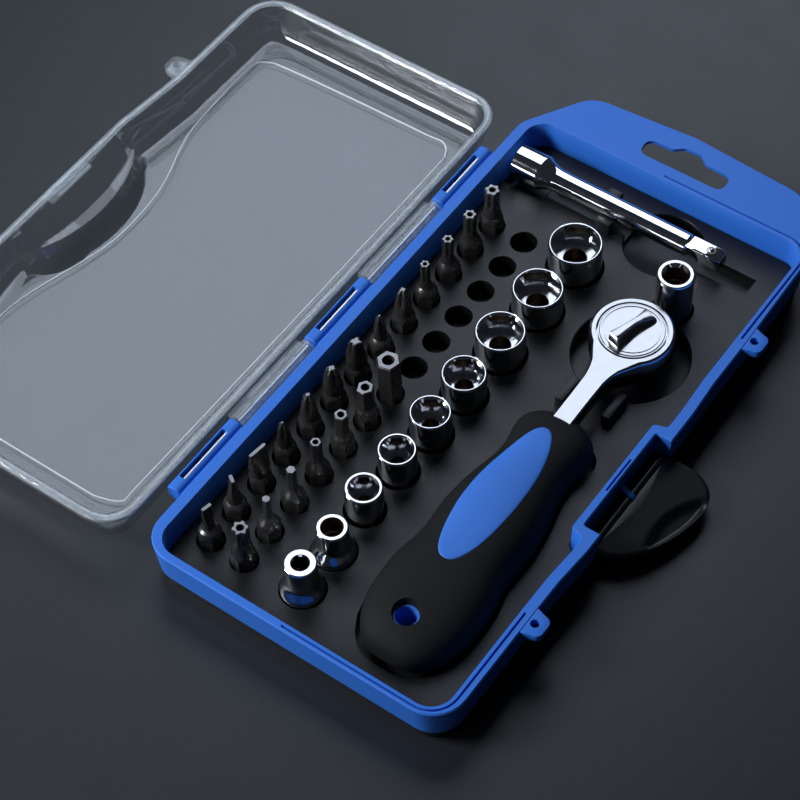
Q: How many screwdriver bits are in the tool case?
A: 20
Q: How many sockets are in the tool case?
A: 10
